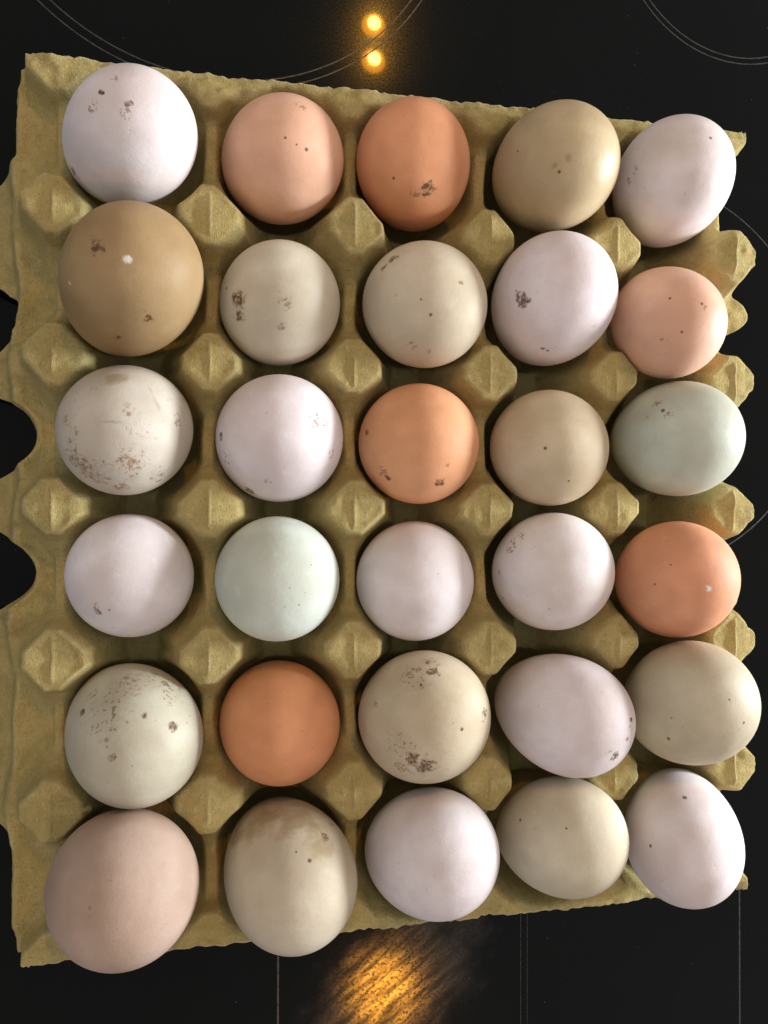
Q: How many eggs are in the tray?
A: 30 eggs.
